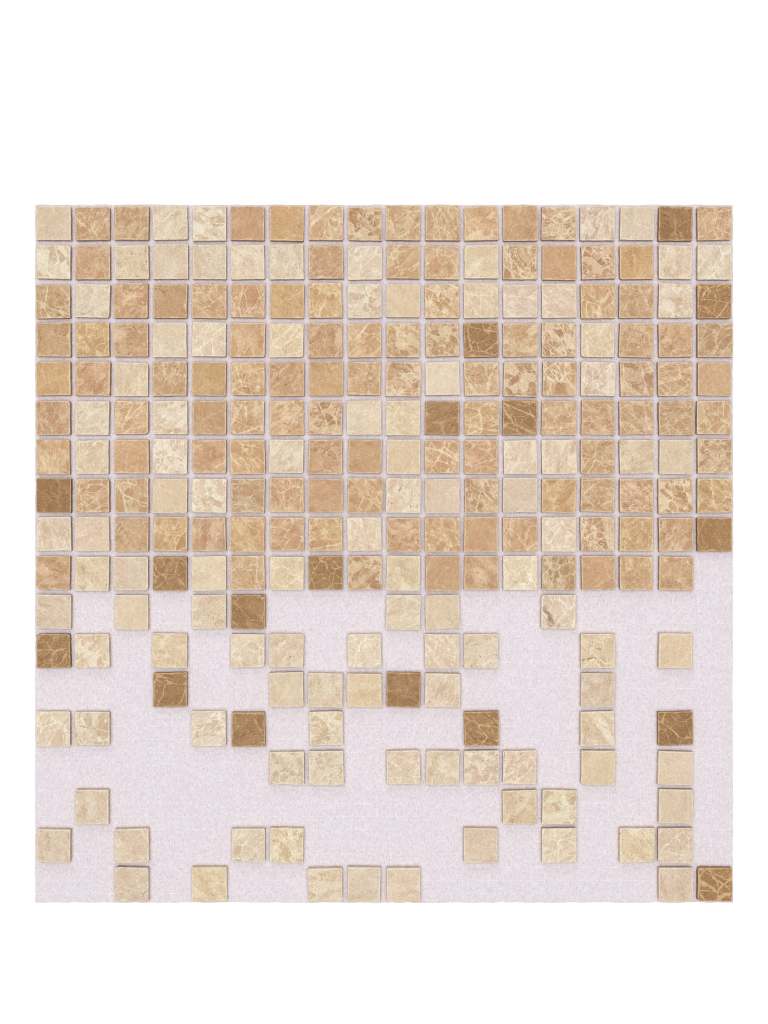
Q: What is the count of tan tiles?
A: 114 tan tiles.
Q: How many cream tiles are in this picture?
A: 107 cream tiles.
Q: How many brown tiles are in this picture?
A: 17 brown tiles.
